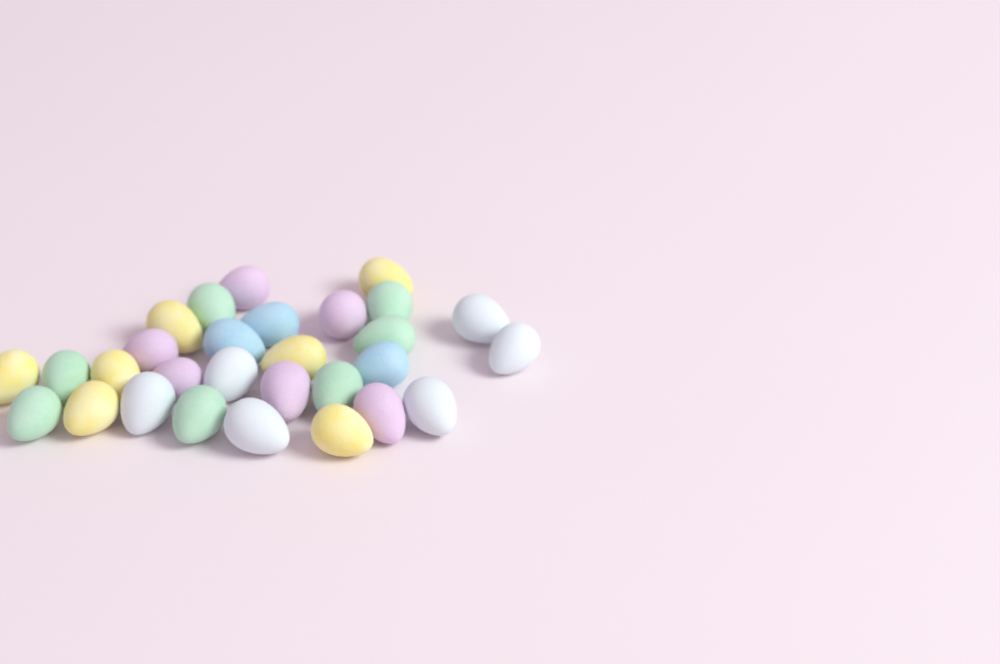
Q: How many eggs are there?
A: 29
